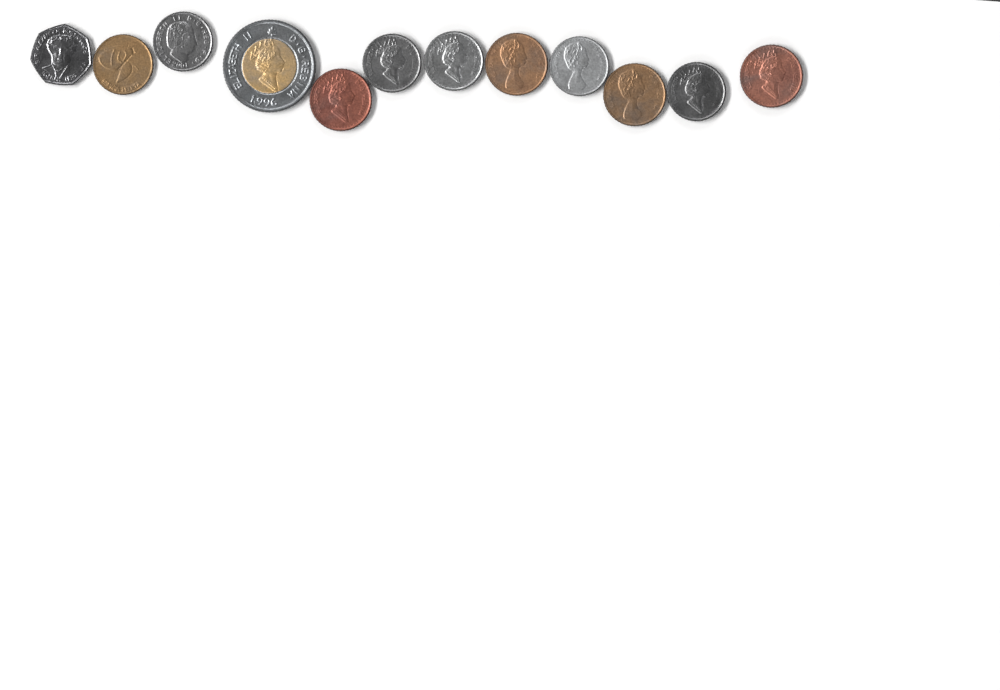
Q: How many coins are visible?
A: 12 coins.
